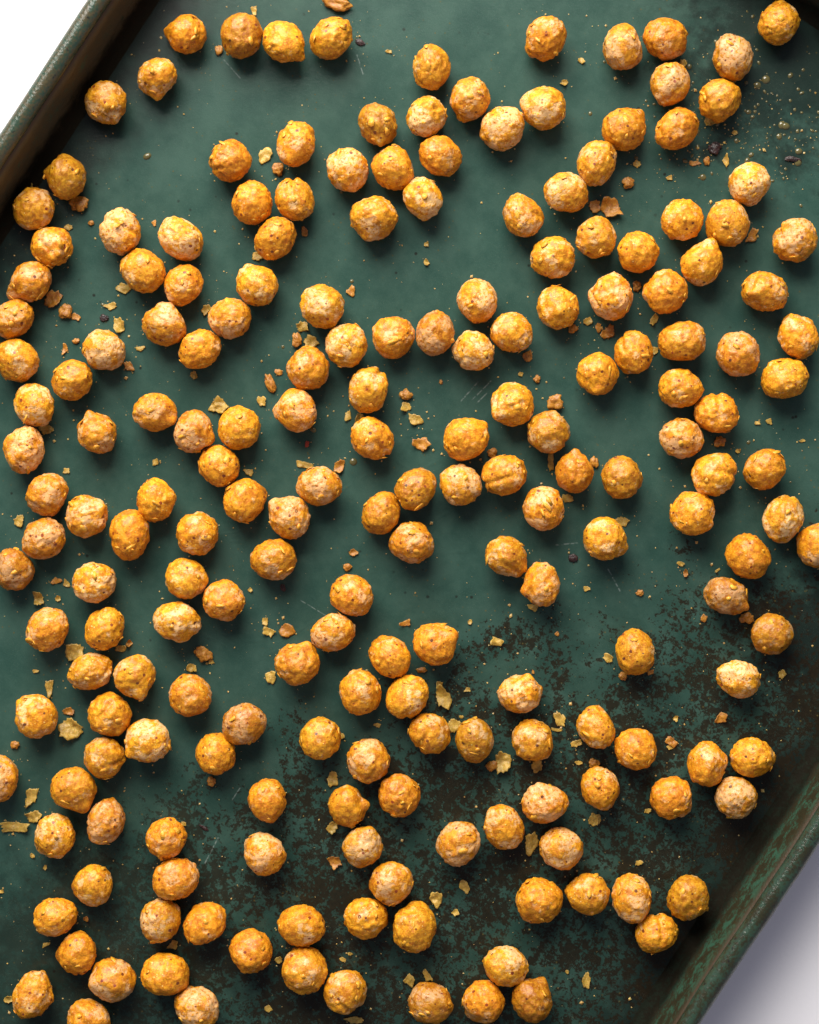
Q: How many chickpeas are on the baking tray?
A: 200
